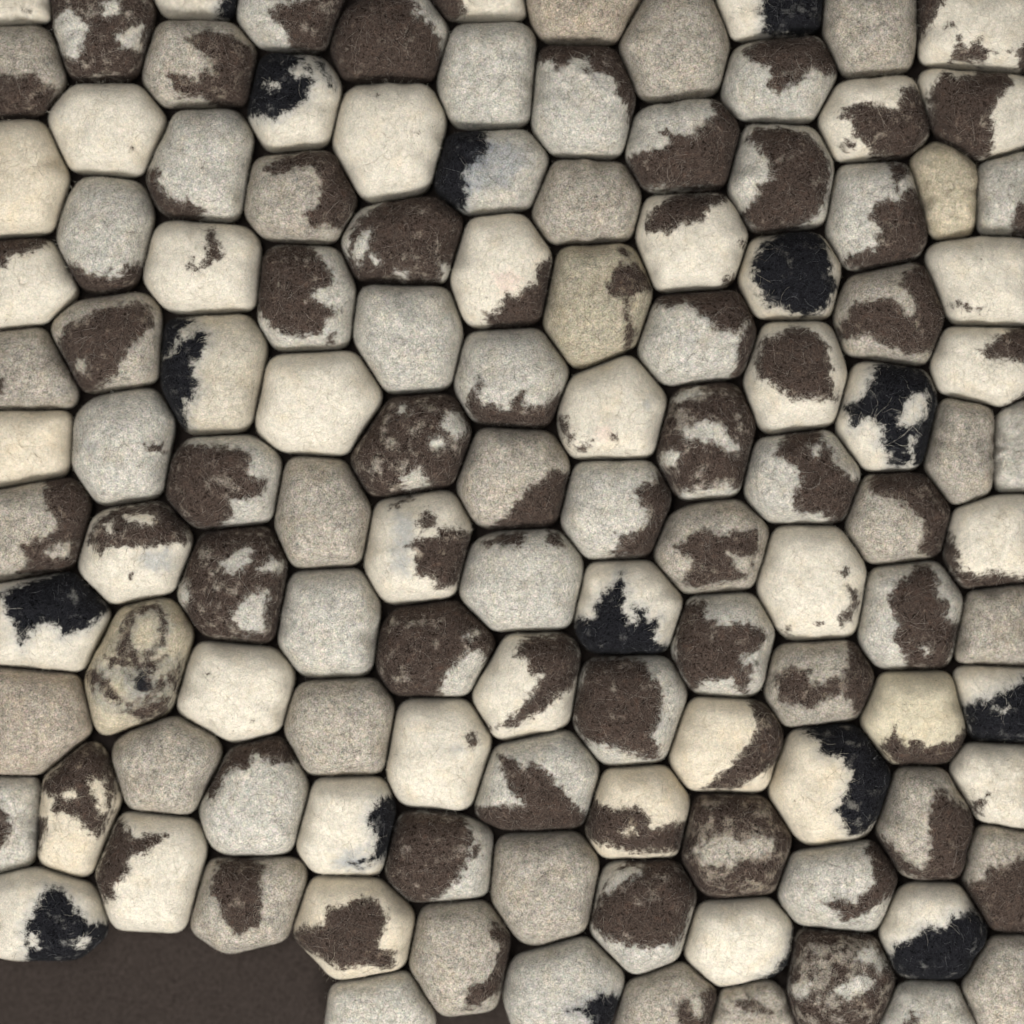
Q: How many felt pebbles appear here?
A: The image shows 121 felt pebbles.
